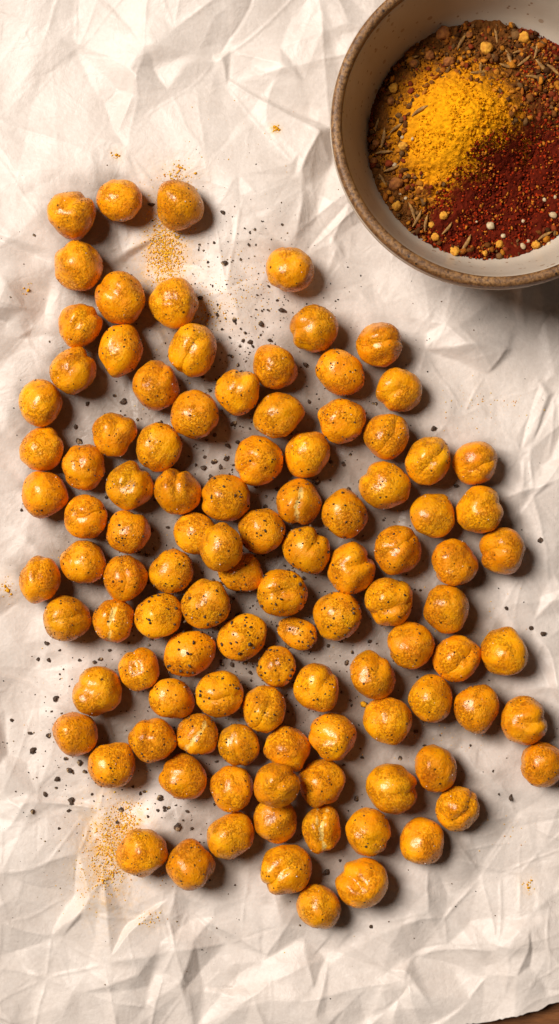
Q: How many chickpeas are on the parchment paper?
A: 106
